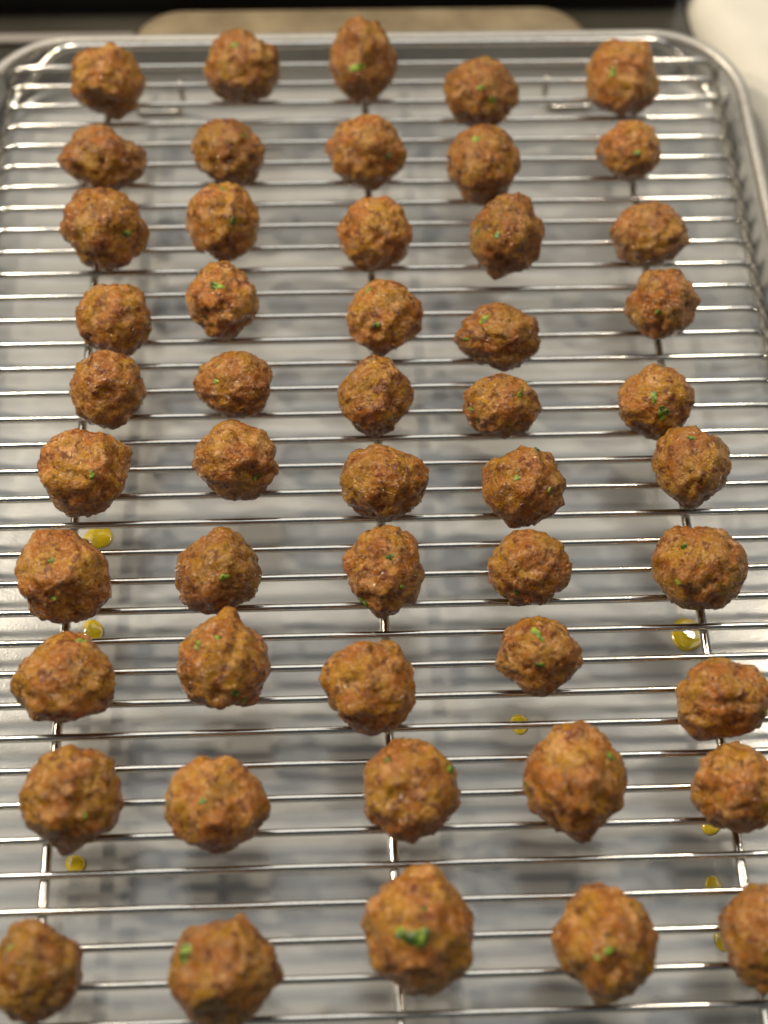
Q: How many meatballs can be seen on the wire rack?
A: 50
